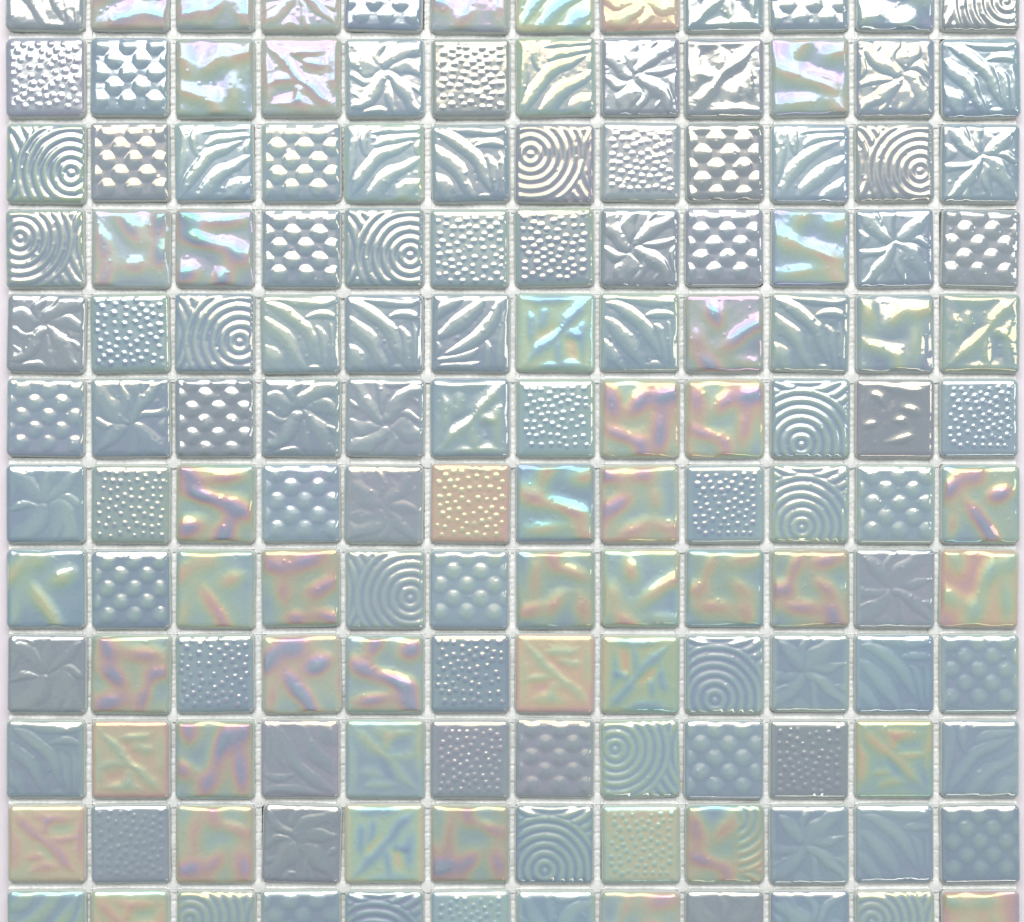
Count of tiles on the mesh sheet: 144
